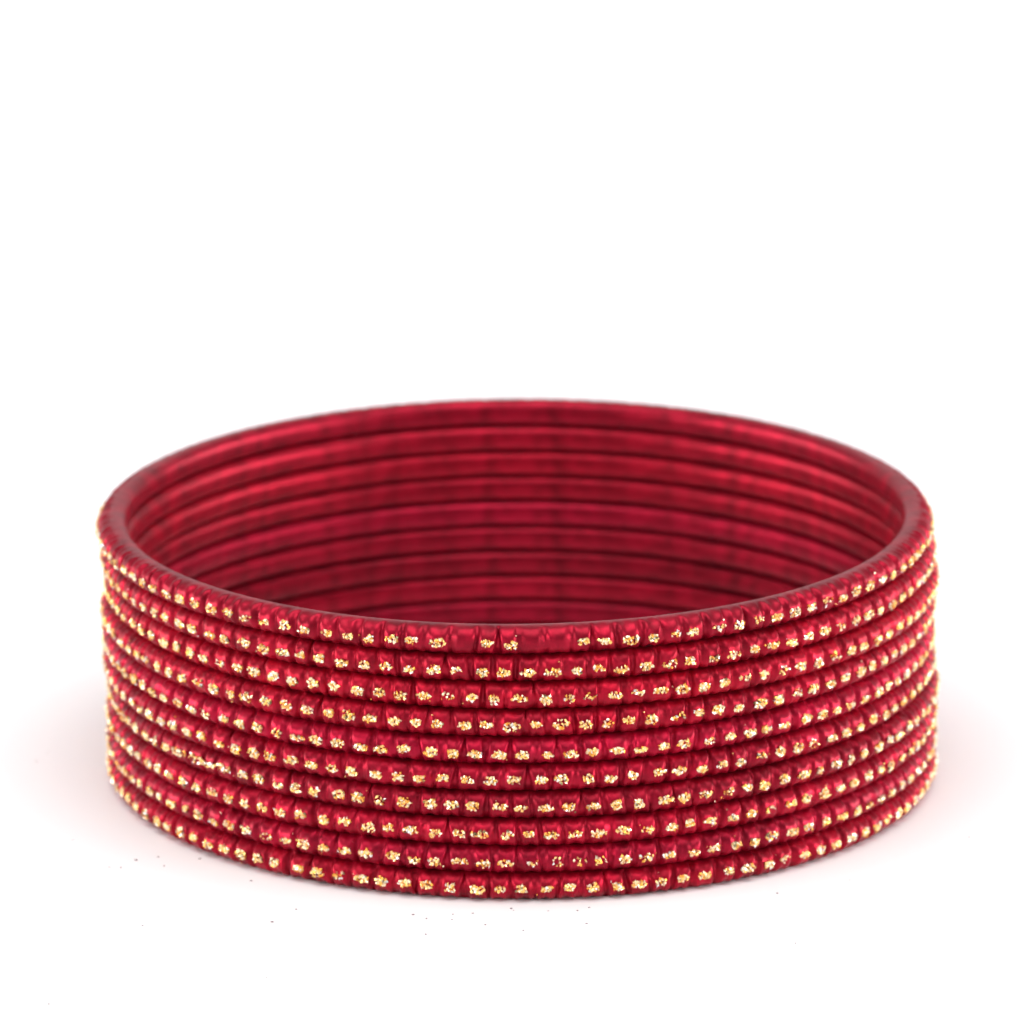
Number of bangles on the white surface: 10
